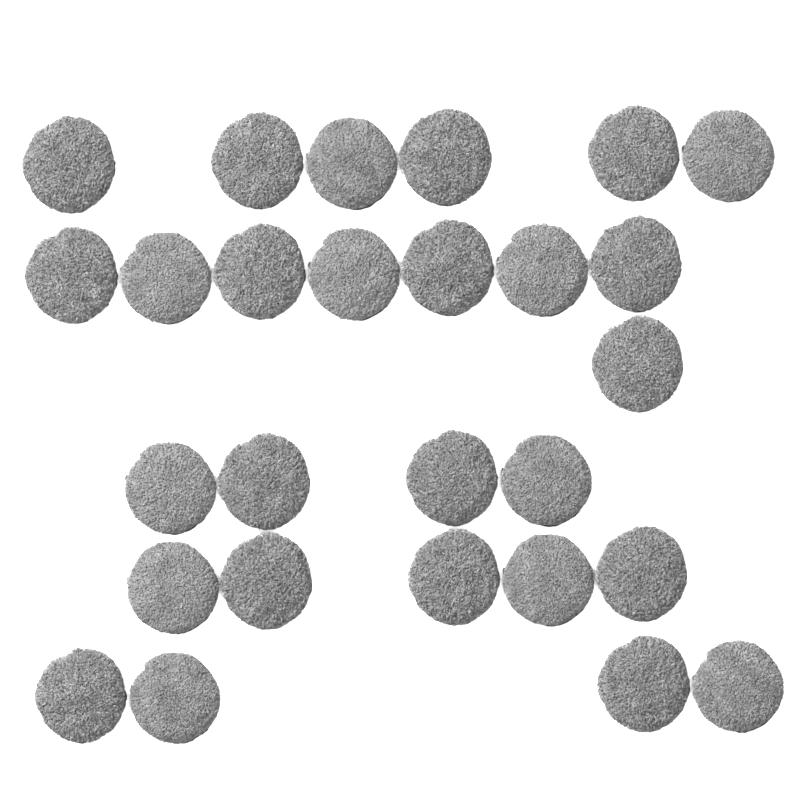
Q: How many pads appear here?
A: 27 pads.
